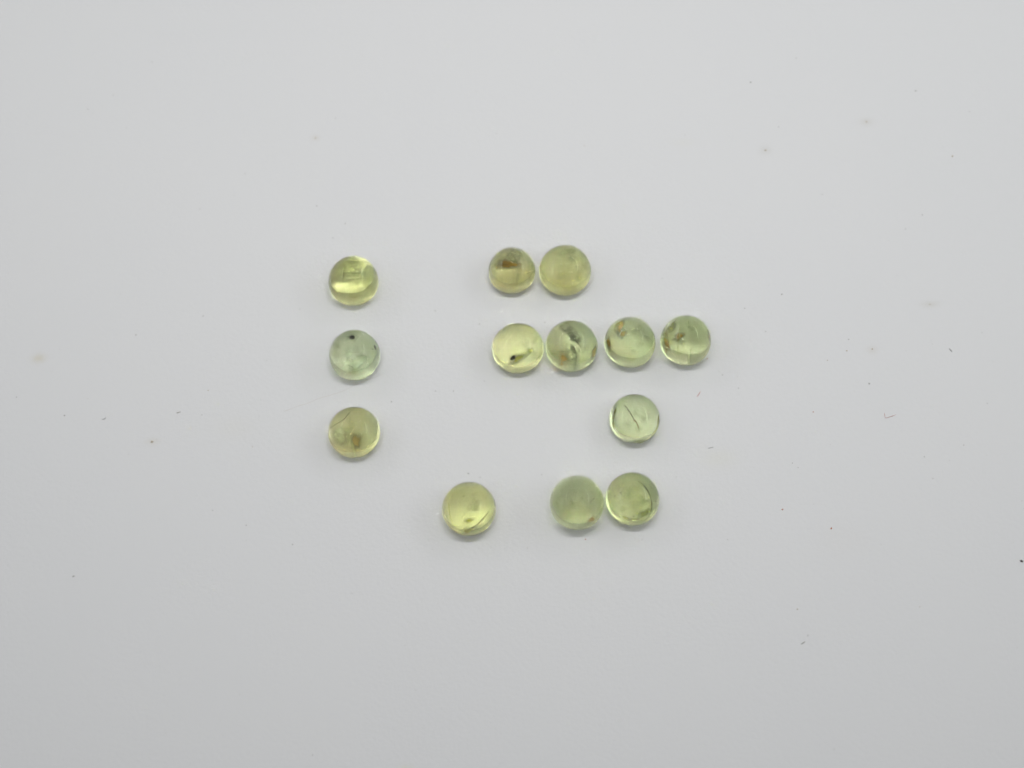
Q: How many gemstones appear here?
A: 13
